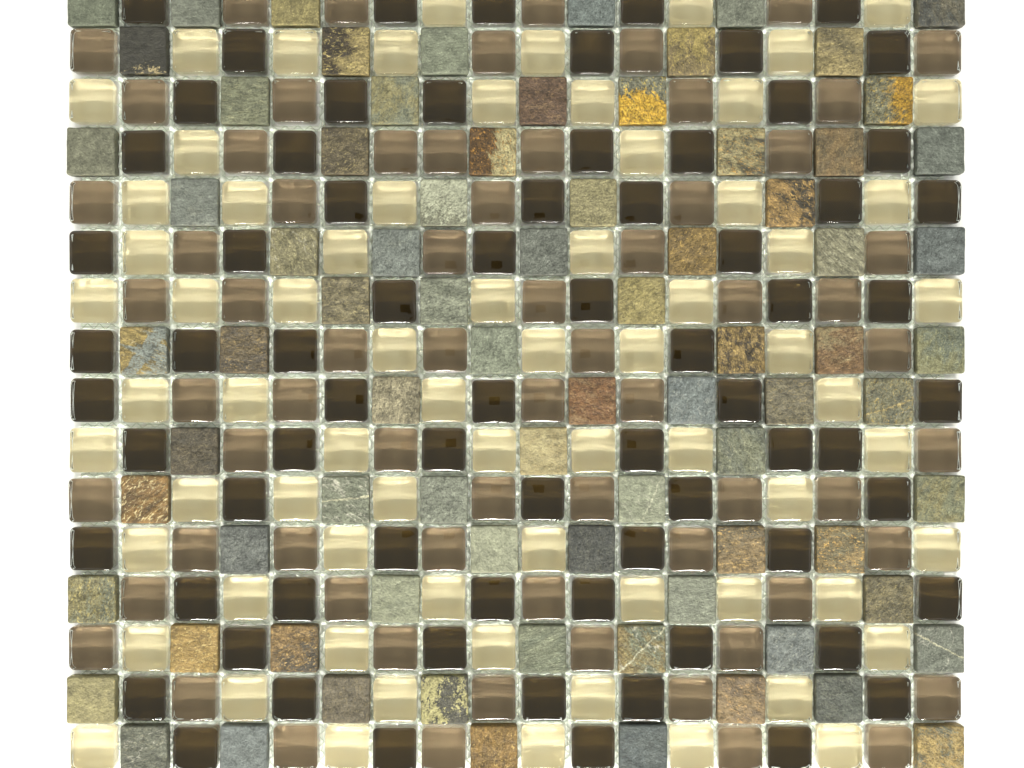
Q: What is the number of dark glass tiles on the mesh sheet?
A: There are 72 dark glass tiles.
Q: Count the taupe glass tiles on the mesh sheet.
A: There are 67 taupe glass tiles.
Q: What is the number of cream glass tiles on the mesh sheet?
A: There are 70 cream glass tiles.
